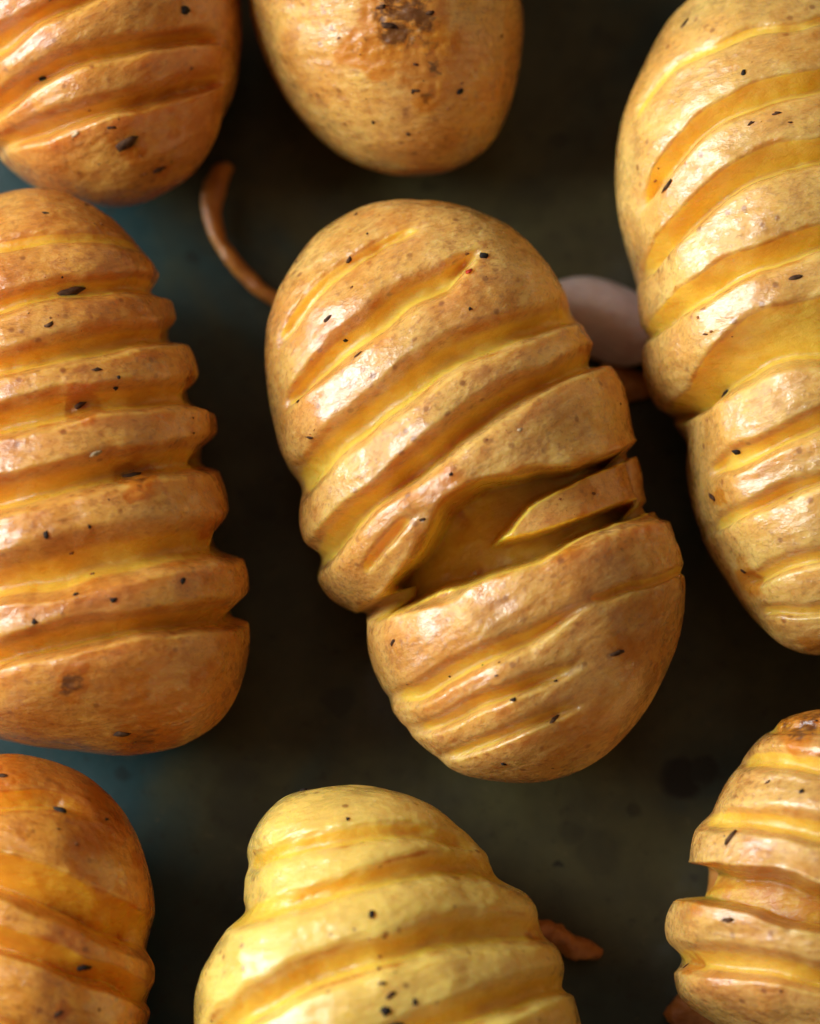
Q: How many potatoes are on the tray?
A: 8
